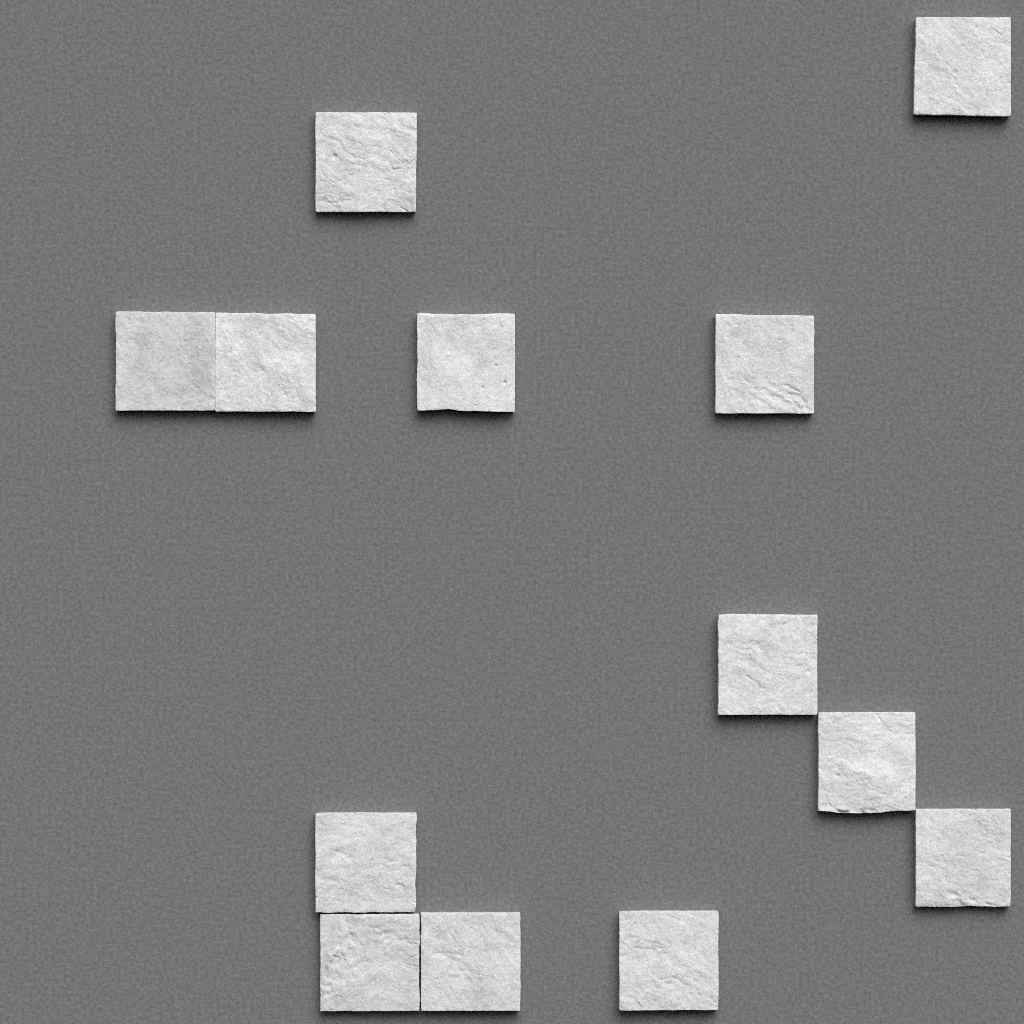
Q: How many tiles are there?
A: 13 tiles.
